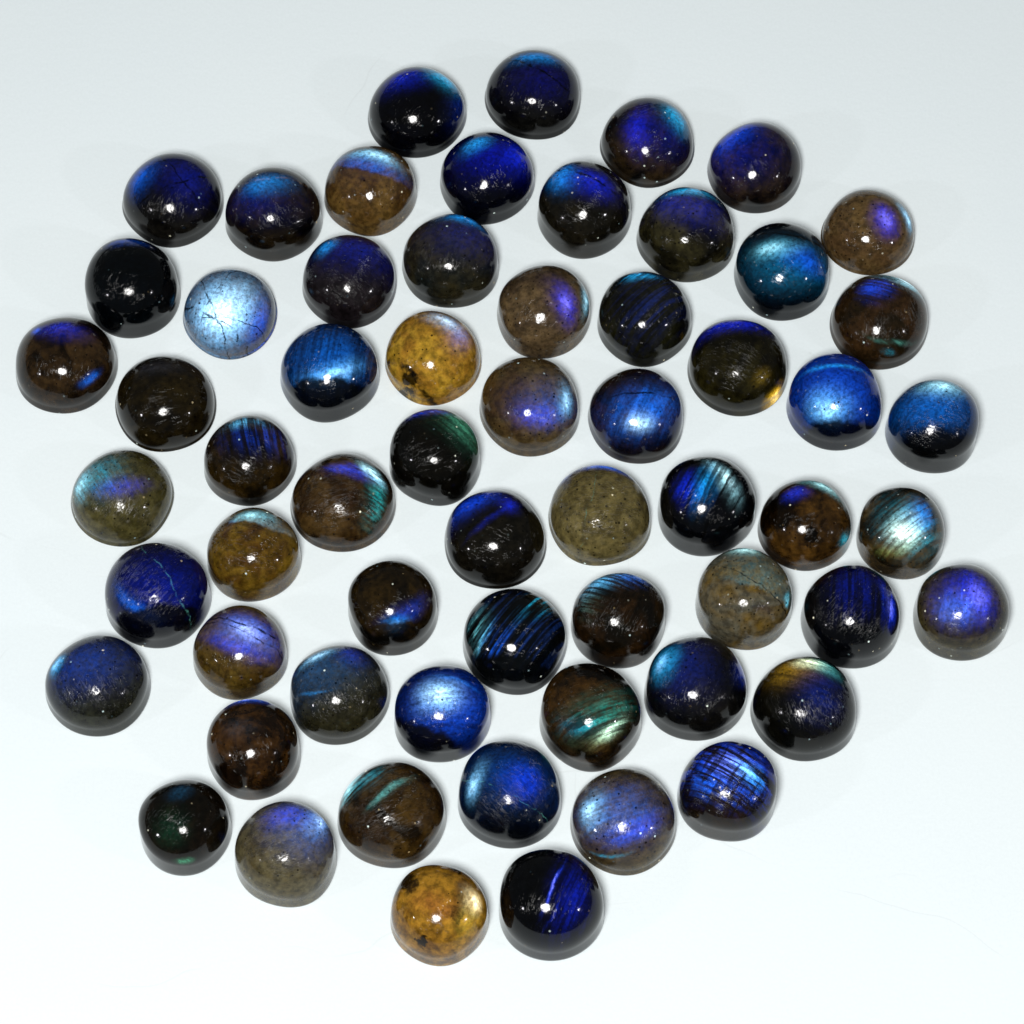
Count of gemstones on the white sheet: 61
